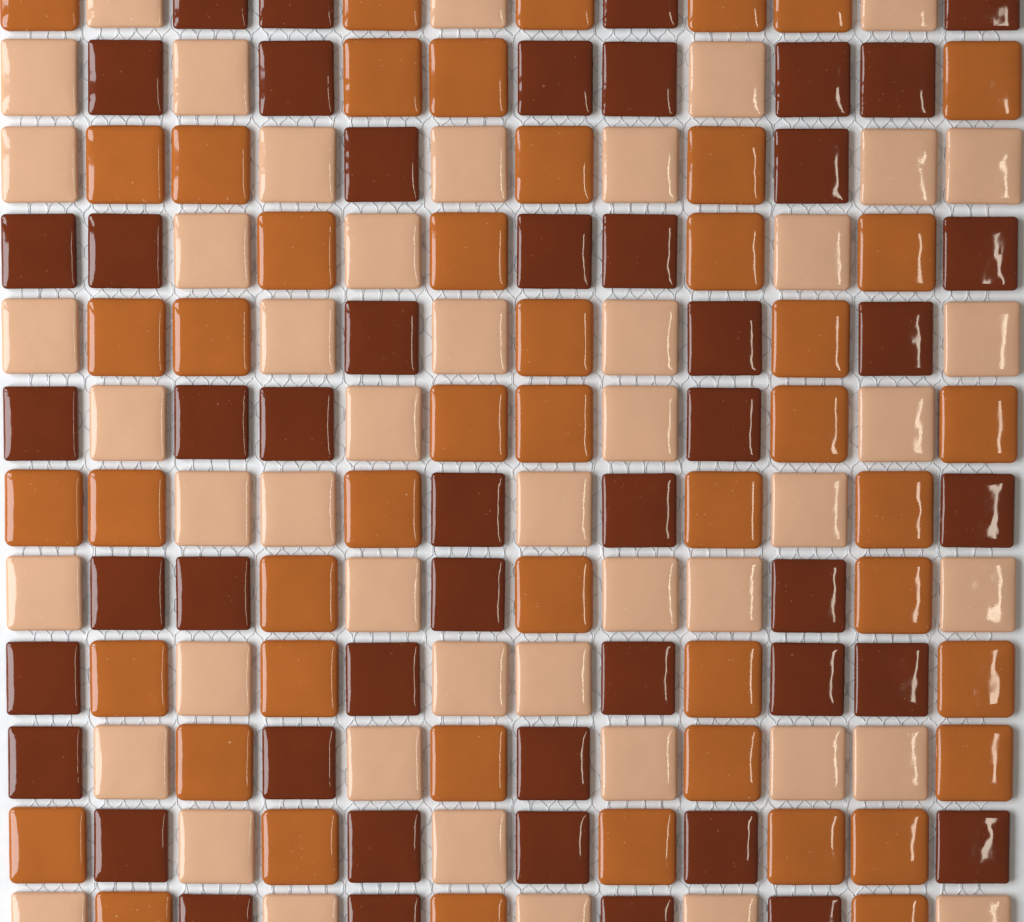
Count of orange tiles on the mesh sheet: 48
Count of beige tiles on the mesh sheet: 48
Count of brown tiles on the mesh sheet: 48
